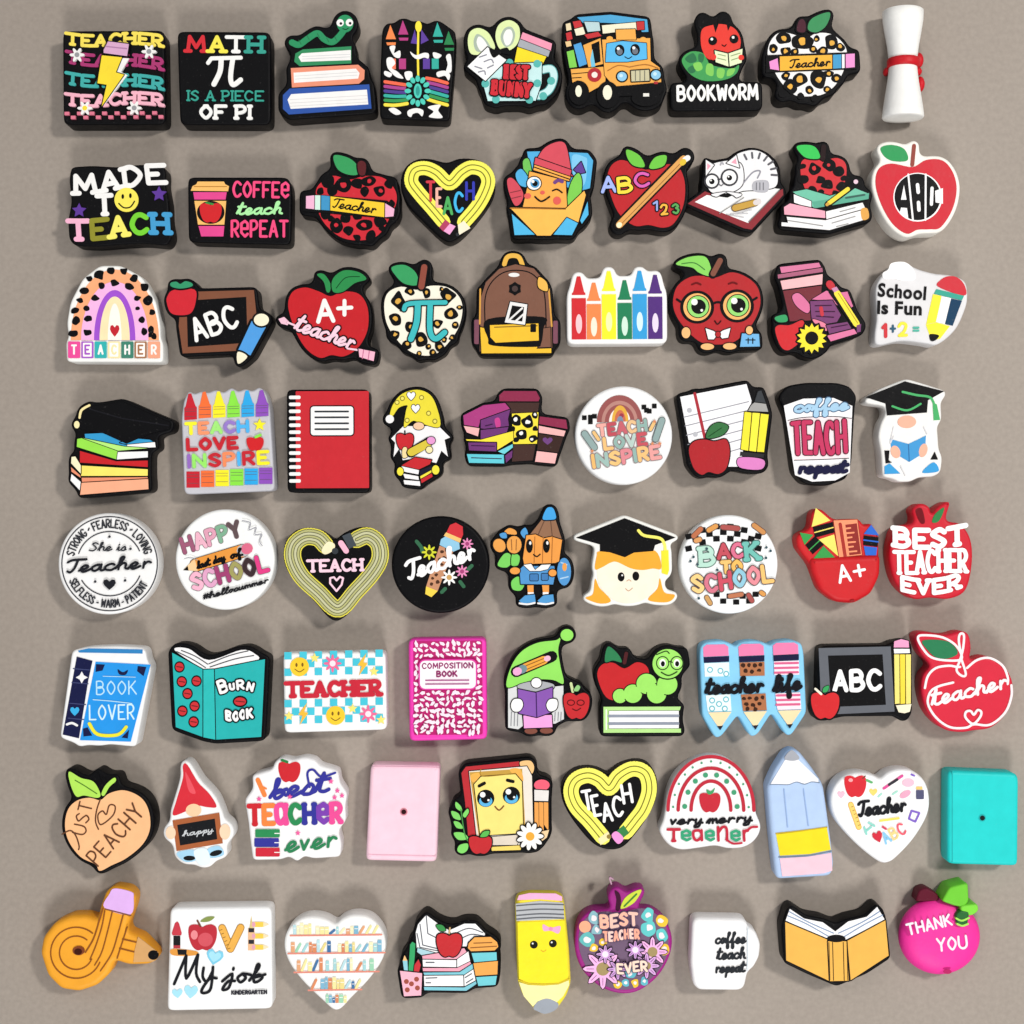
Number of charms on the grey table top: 73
